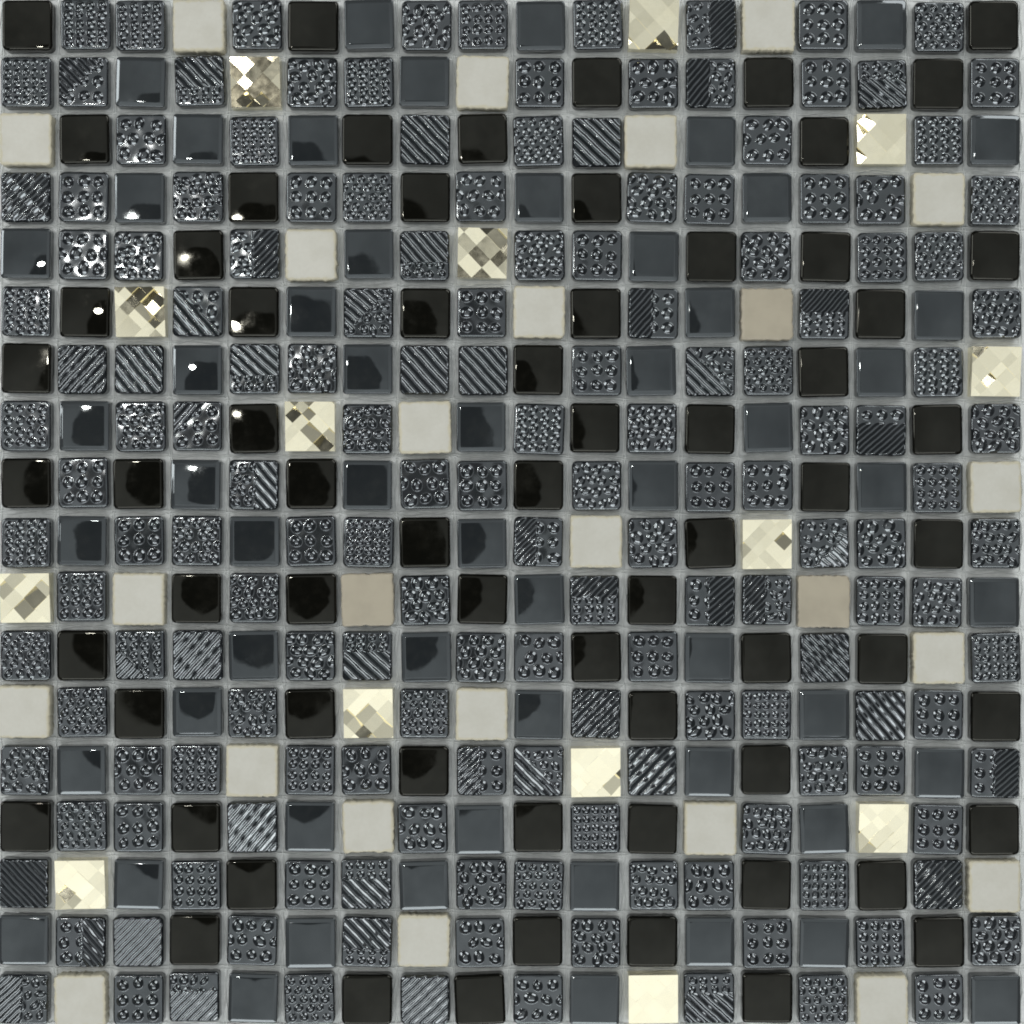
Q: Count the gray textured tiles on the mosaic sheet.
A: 163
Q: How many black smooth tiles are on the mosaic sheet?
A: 66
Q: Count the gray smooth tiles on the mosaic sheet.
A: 56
